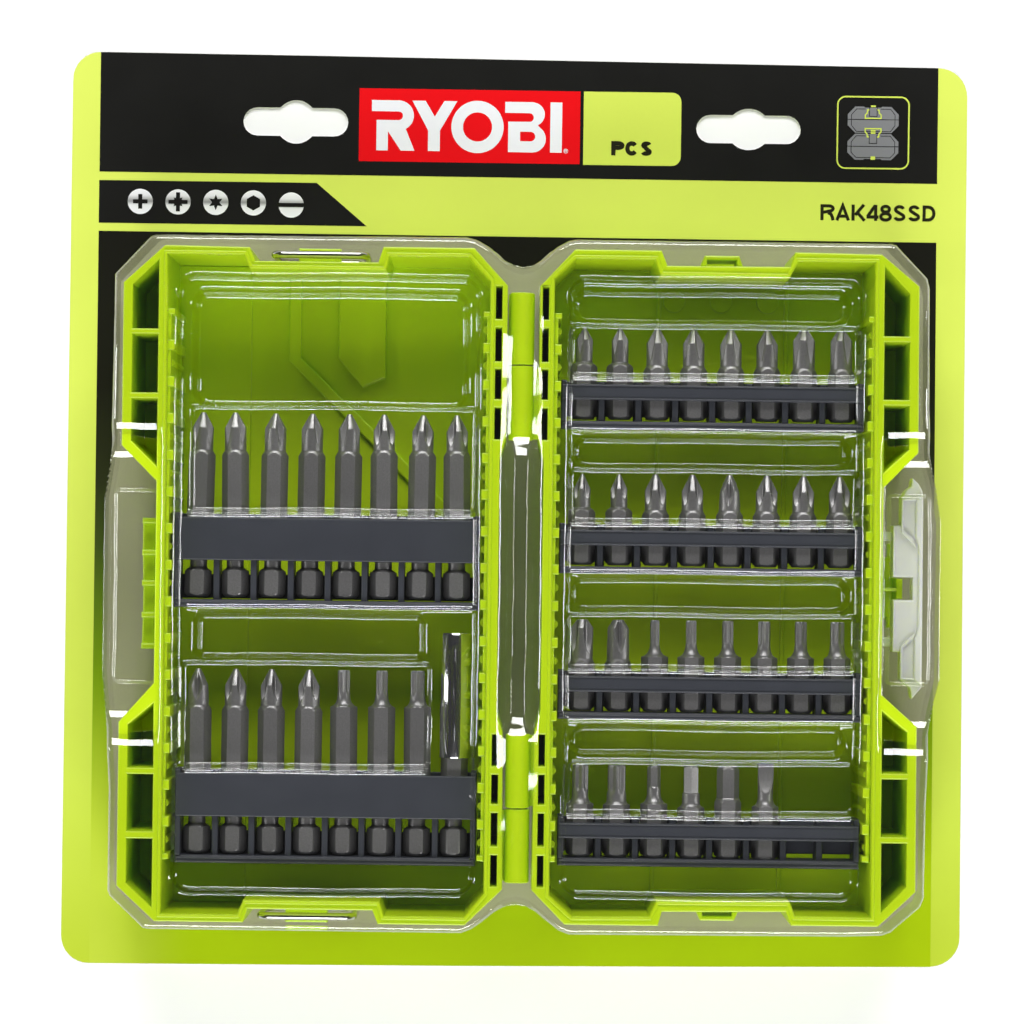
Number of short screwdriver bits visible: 30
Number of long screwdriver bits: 15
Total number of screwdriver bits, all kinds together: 45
